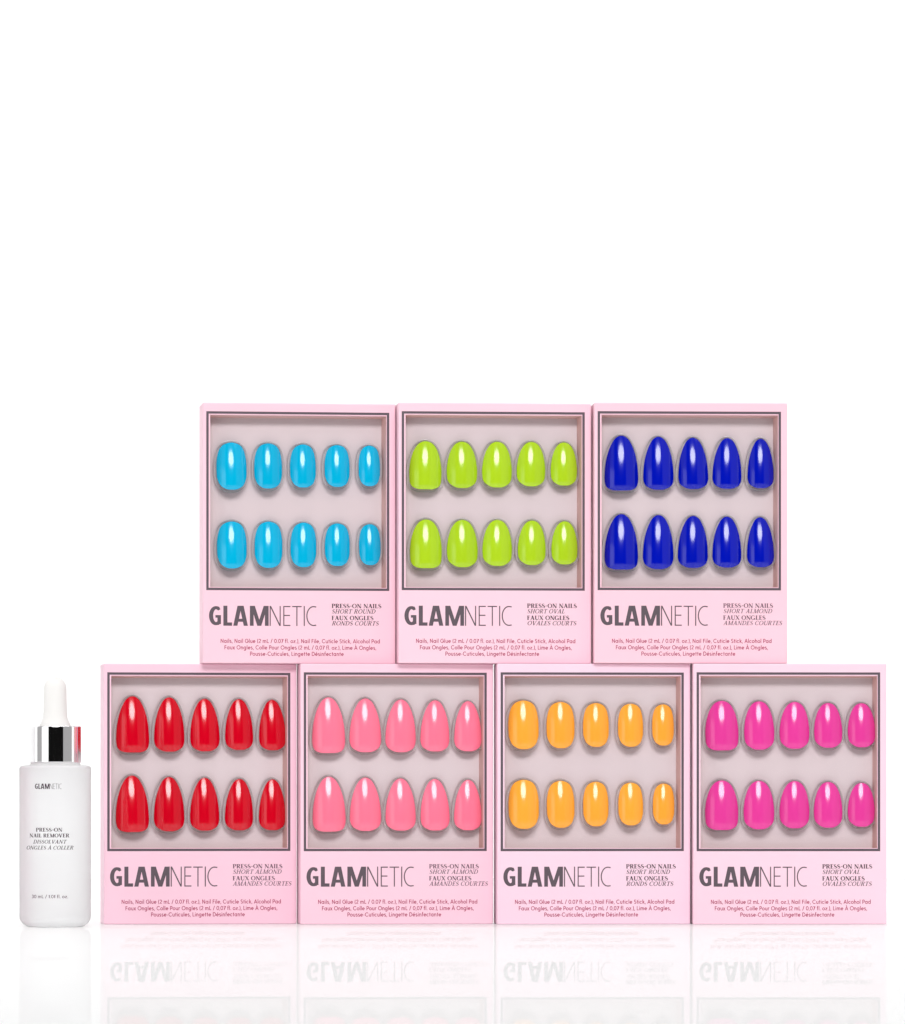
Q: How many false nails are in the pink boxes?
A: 70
